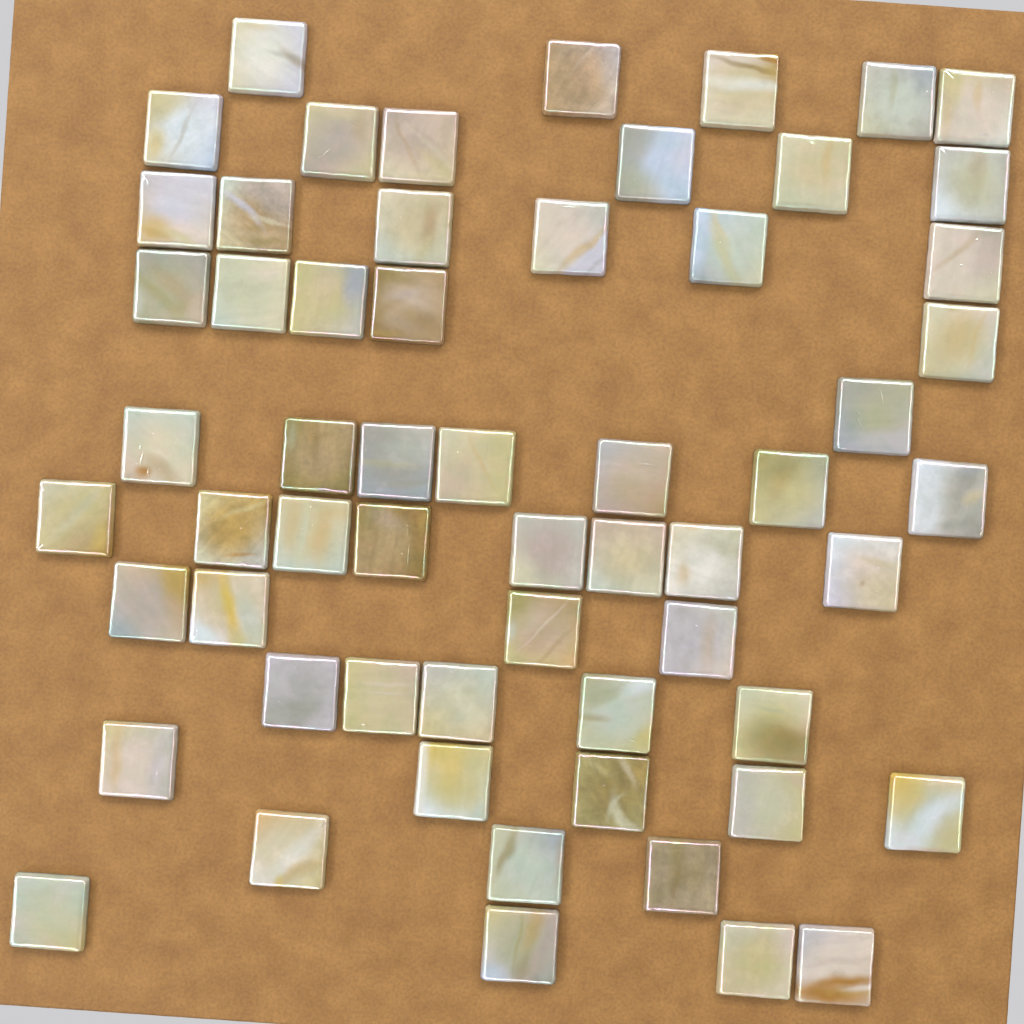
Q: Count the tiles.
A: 59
